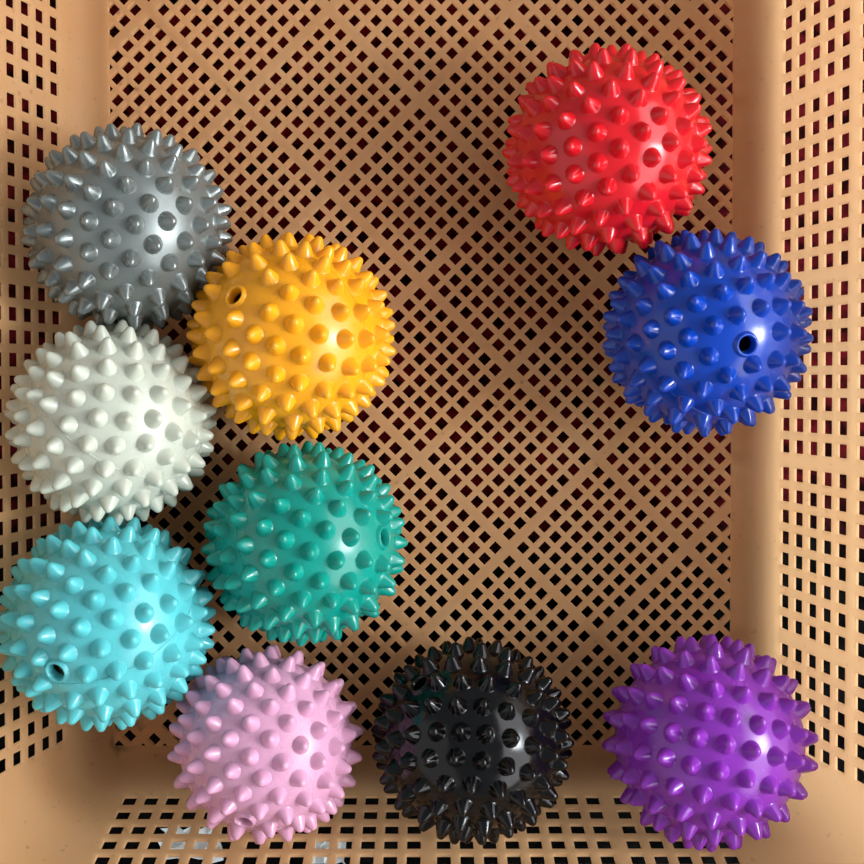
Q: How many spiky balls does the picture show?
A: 10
